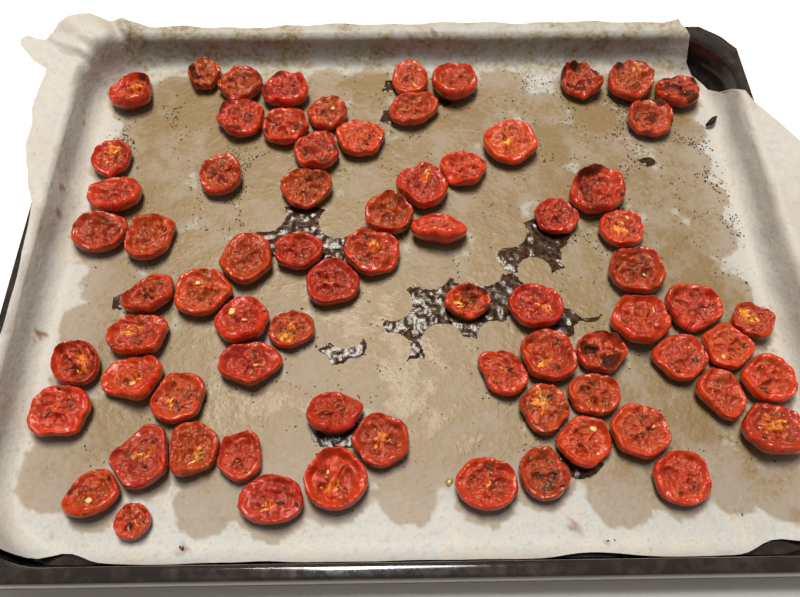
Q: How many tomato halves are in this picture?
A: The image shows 74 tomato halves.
